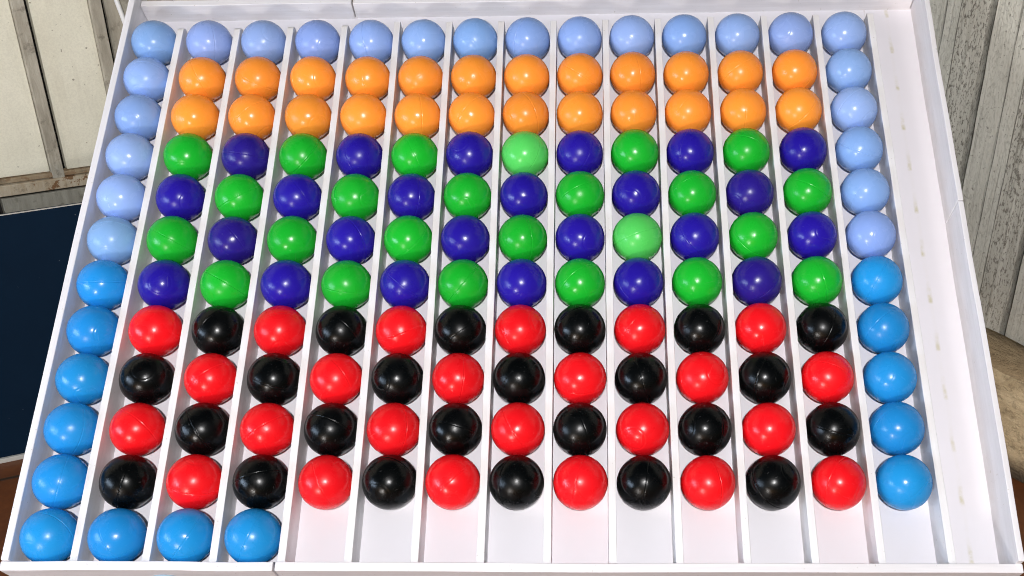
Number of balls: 158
